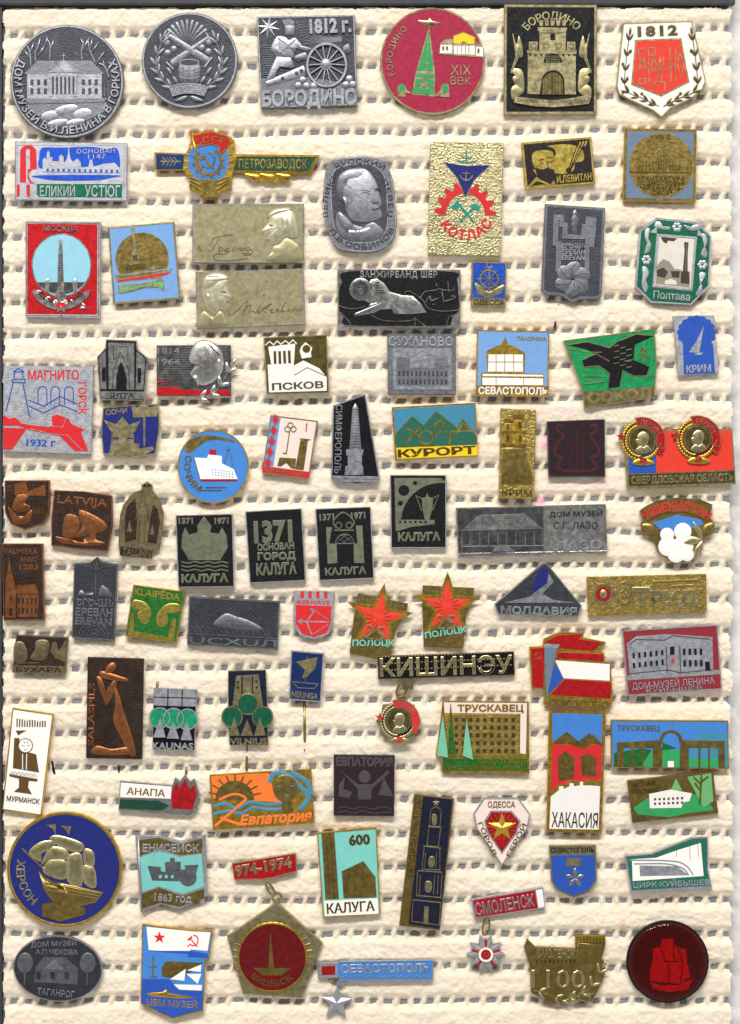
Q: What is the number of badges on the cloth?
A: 84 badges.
